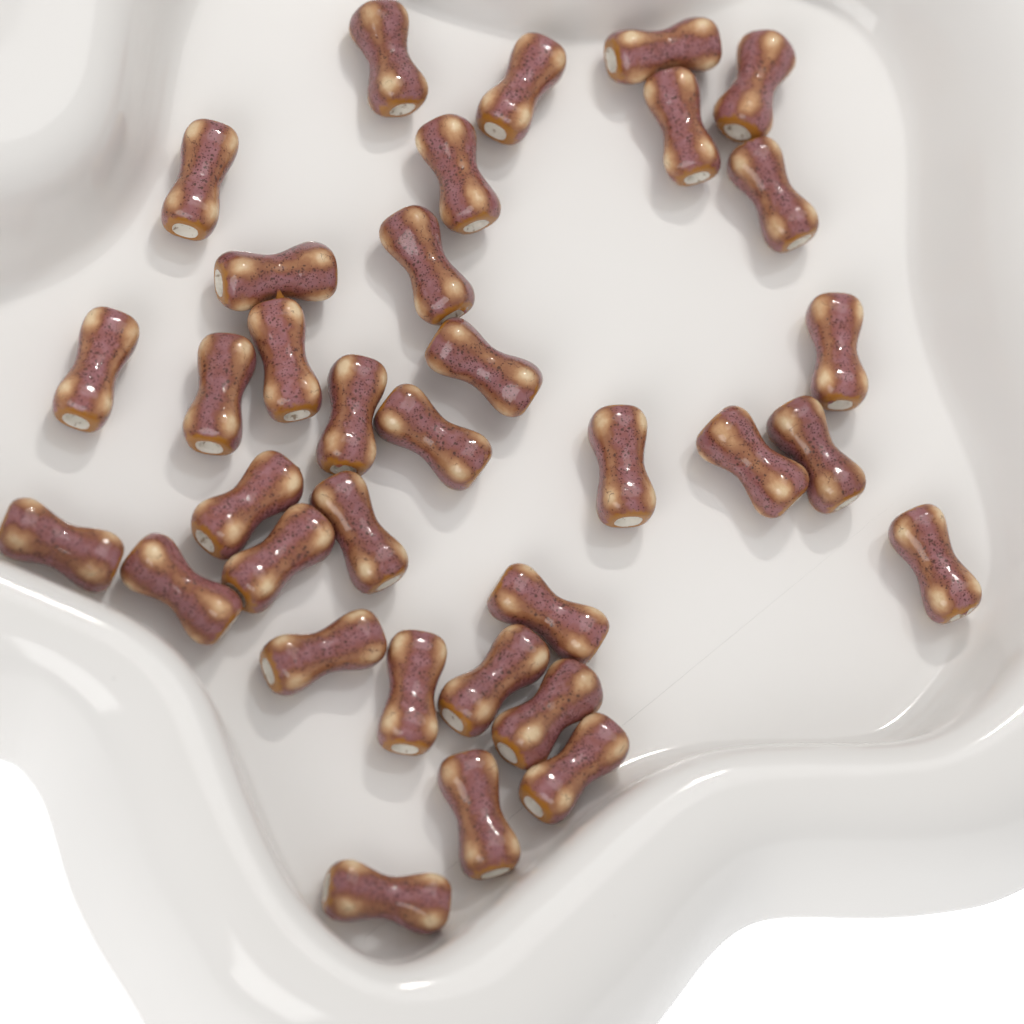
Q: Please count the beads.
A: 34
